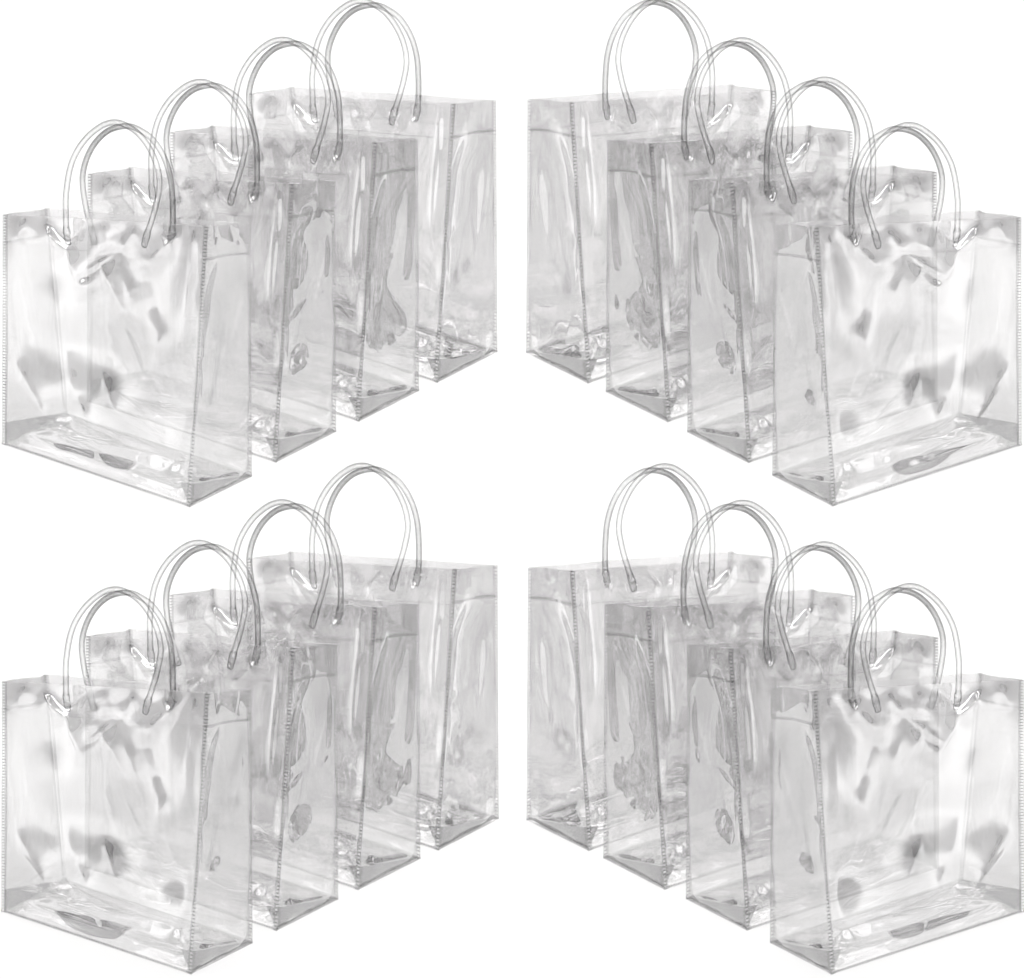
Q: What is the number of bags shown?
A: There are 16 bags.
